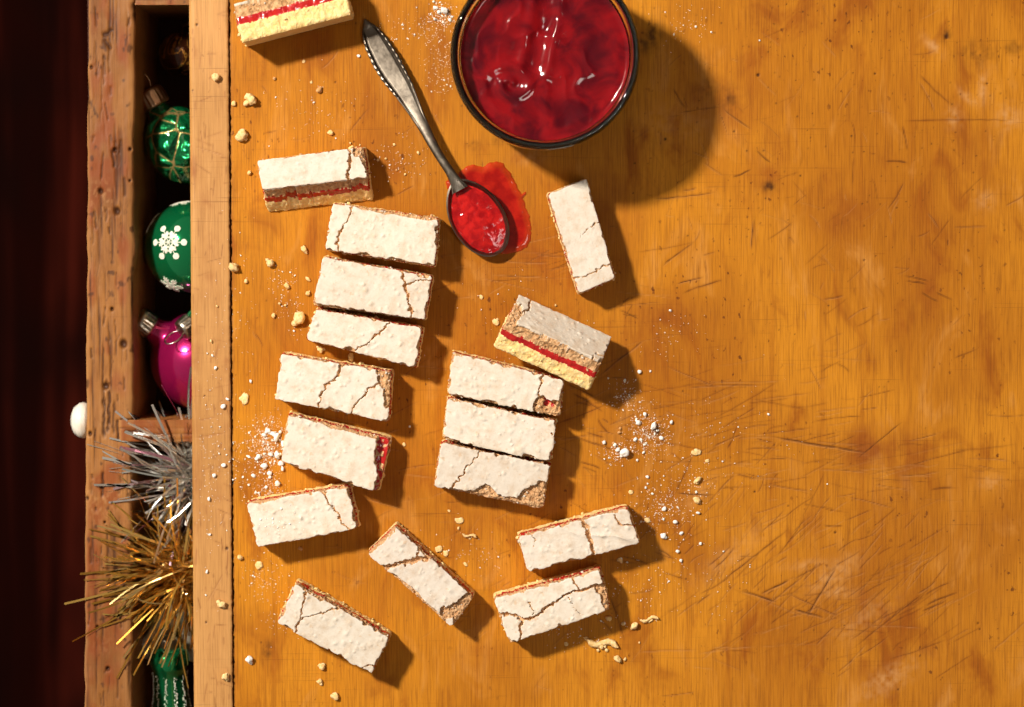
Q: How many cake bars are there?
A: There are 17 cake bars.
